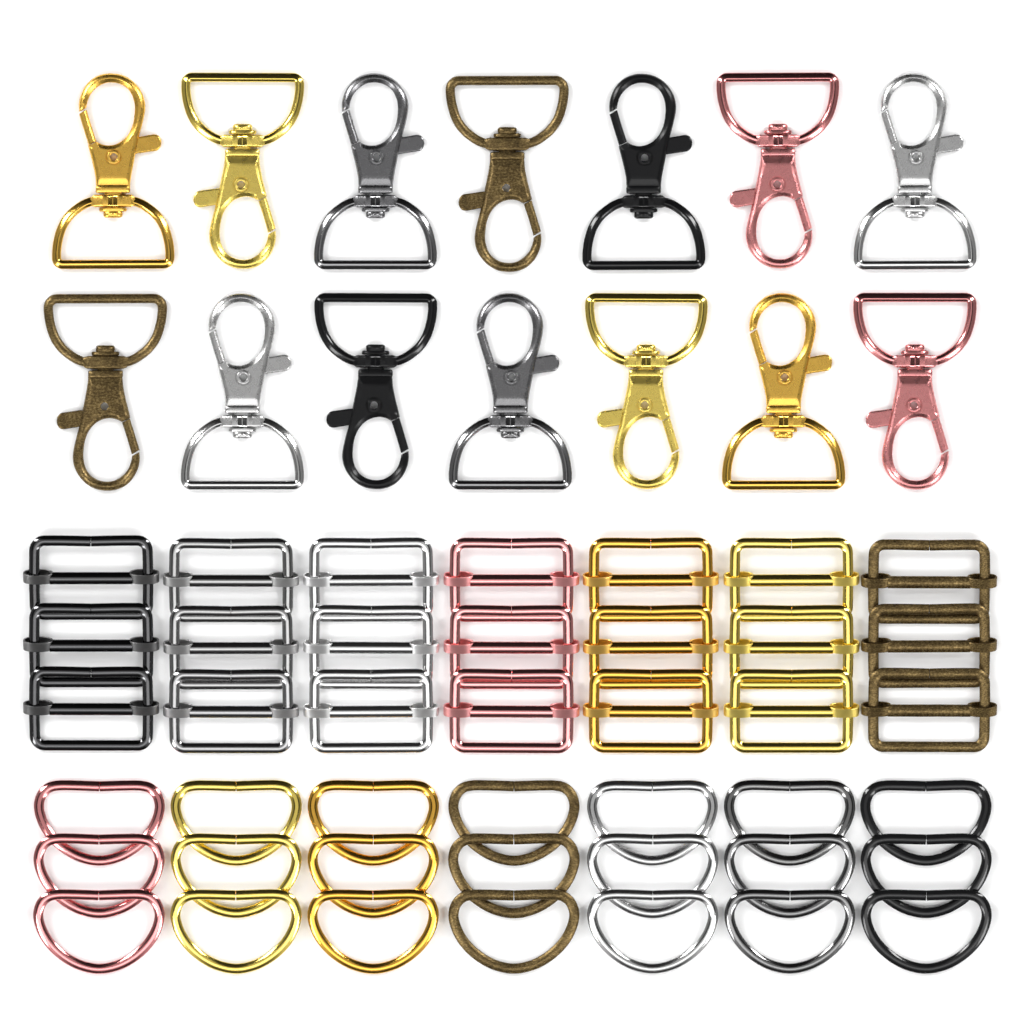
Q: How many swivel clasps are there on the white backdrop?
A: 14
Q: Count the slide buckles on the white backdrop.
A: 21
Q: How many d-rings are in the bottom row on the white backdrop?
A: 21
